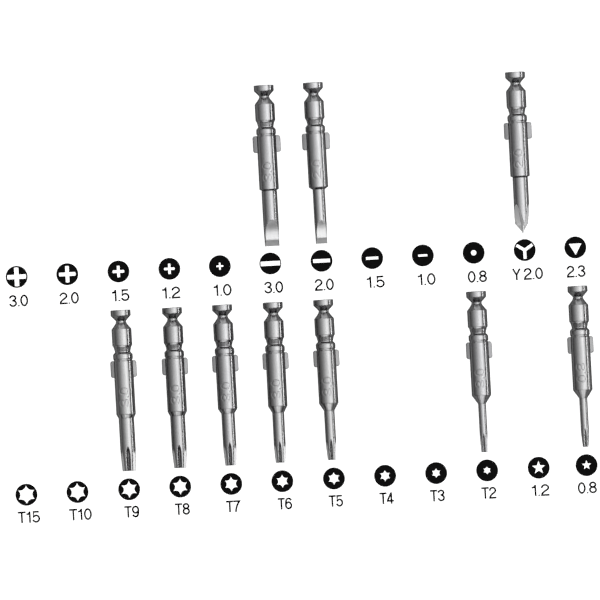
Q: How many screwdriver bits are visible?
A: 10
